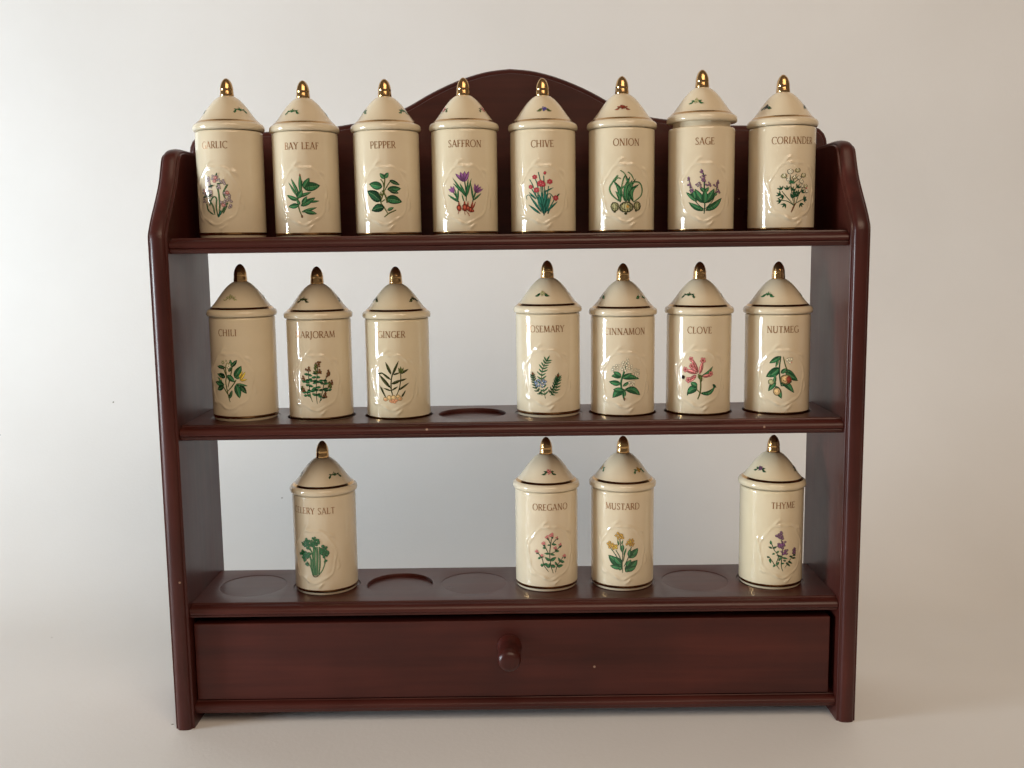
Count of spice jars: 19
